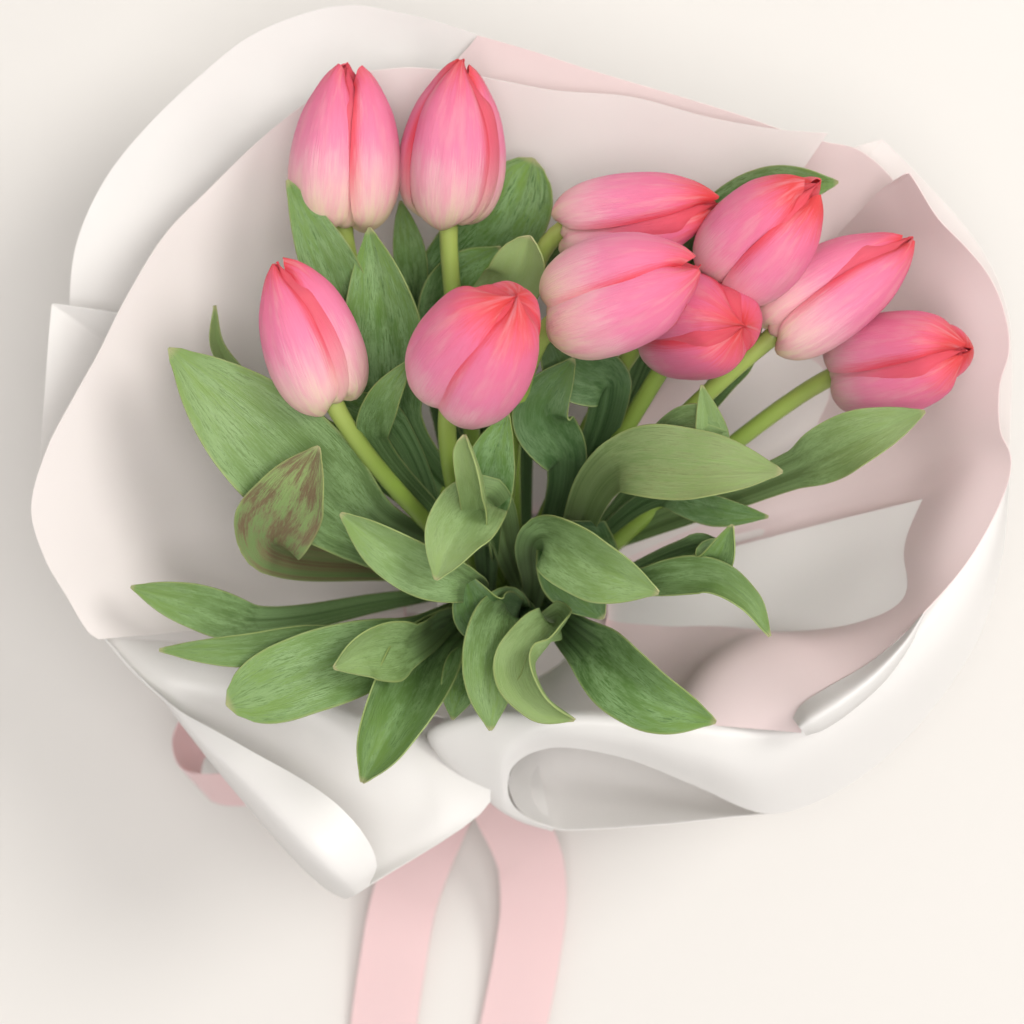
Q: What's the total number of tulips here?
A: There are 10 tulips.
